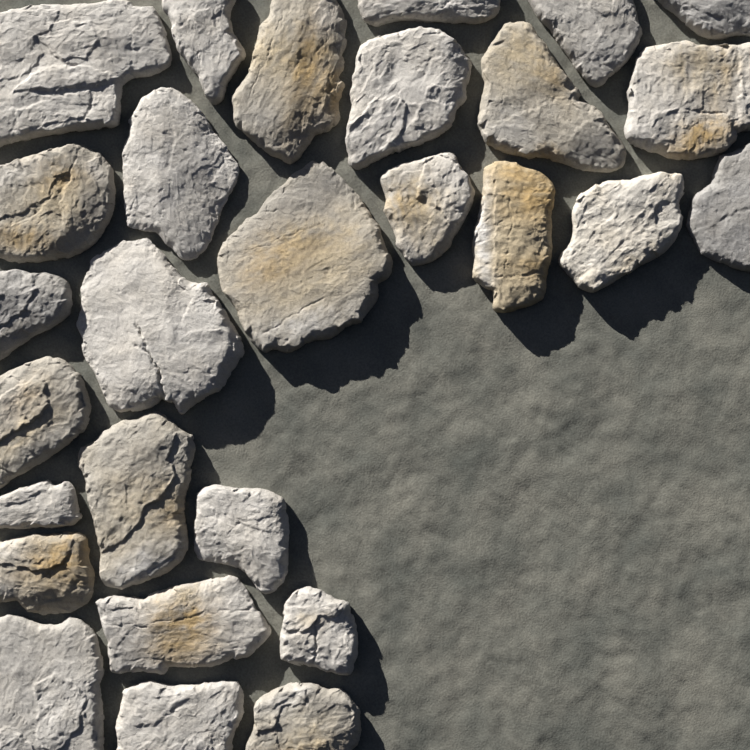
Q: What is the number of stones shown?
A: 28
